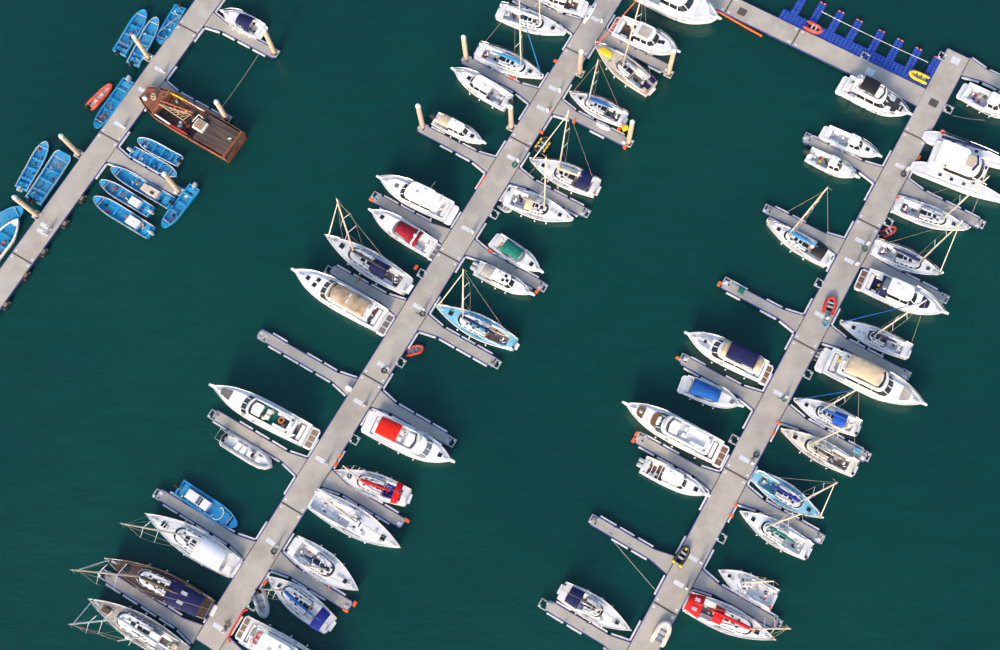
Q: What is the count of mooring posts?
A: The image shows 12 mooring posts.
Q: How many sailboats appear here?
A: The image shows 26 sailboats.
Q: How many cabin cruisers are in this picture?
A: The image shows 24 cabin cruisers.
